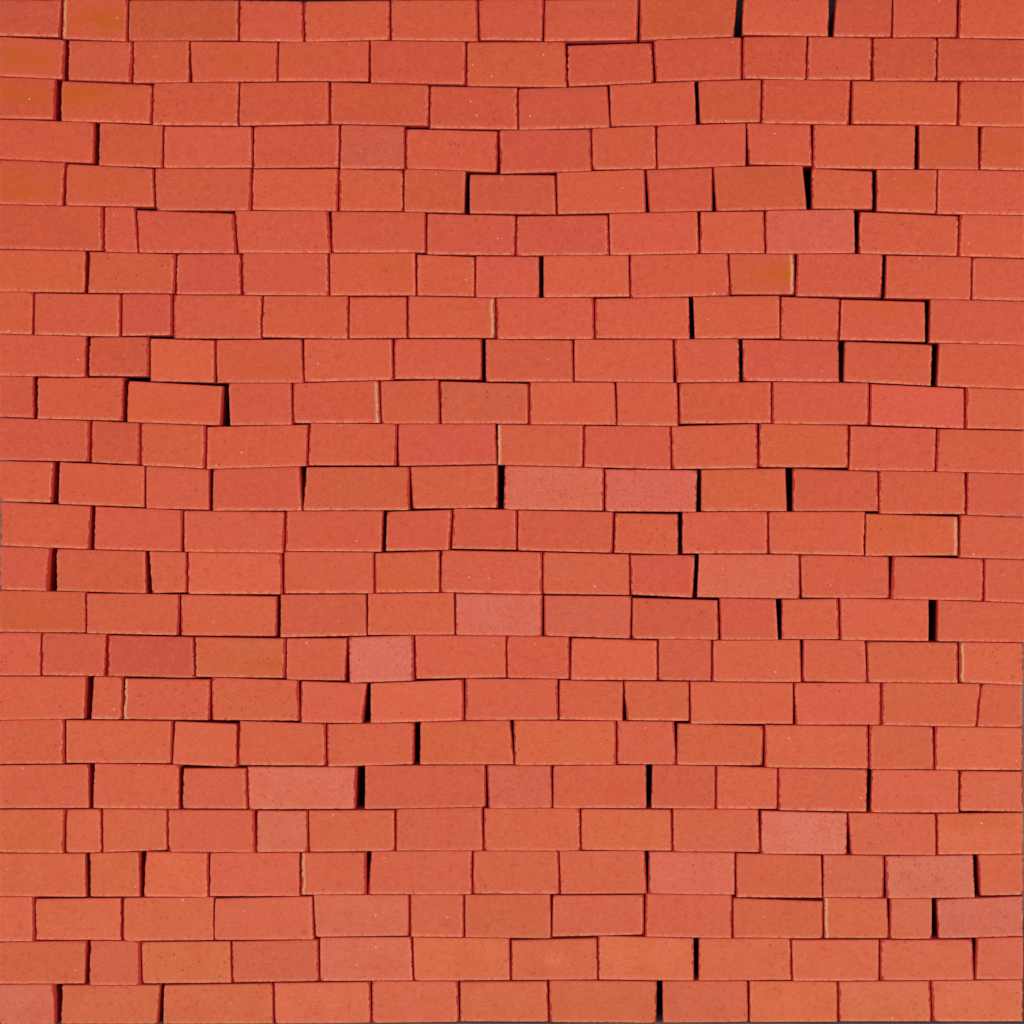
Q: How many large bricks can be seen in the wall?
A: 199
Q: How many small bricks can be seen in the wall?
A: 102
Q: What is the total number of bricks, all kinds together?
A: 301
